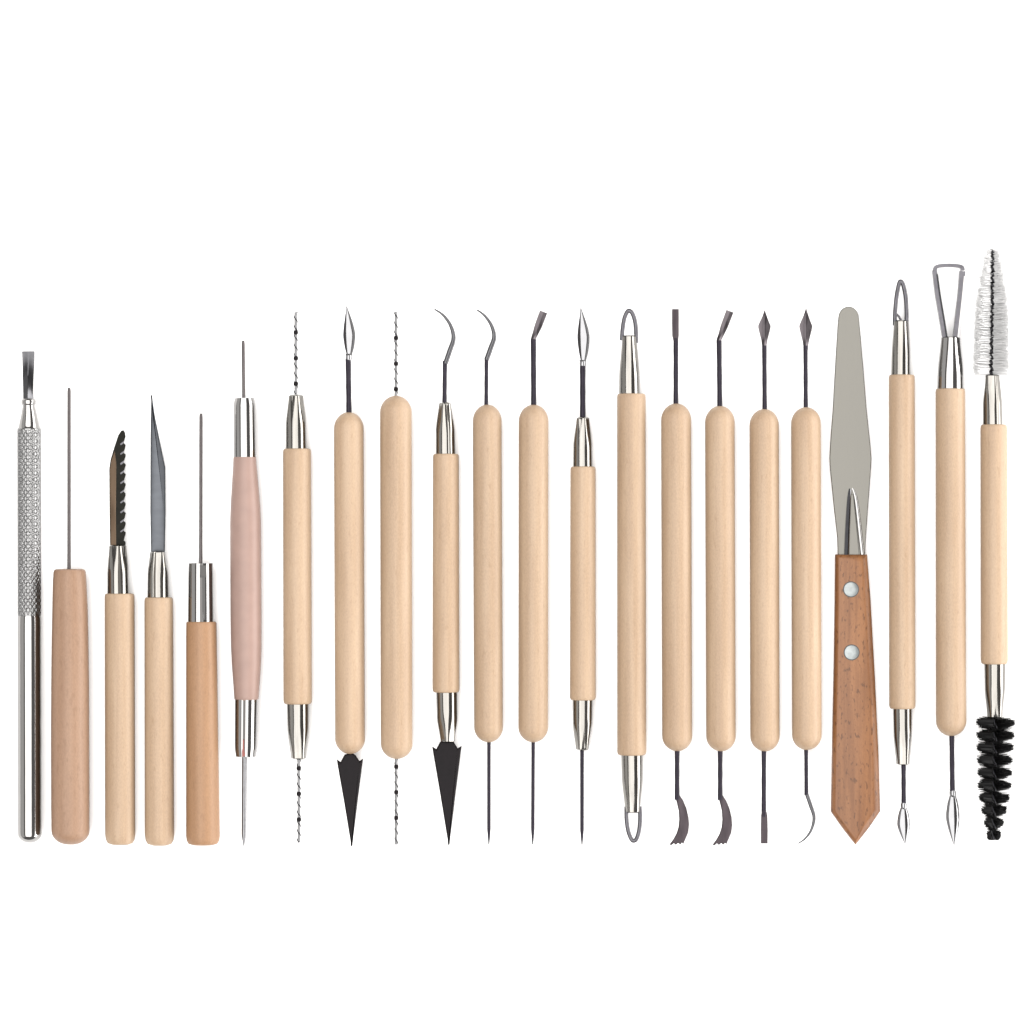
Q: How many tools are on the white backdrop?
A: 22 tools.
